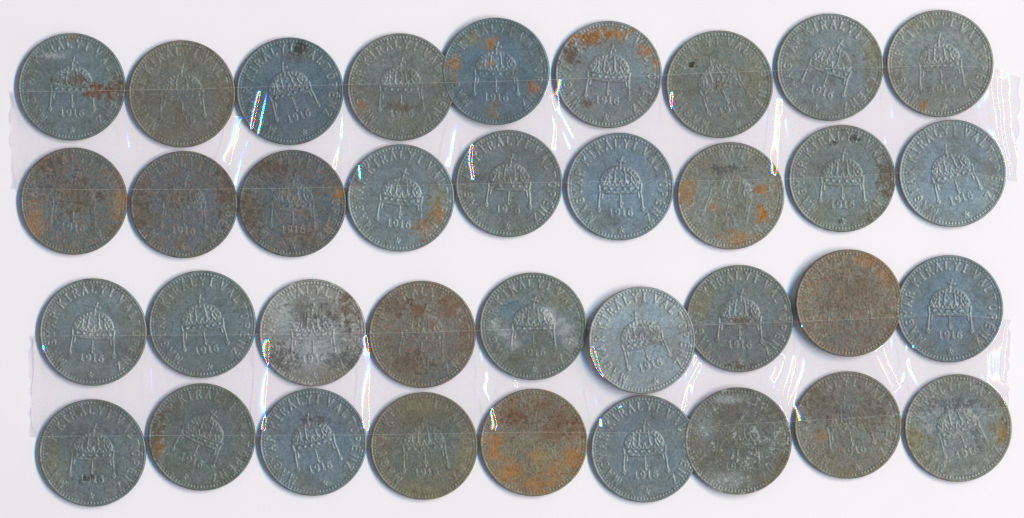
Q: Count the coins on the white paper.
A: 36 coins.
